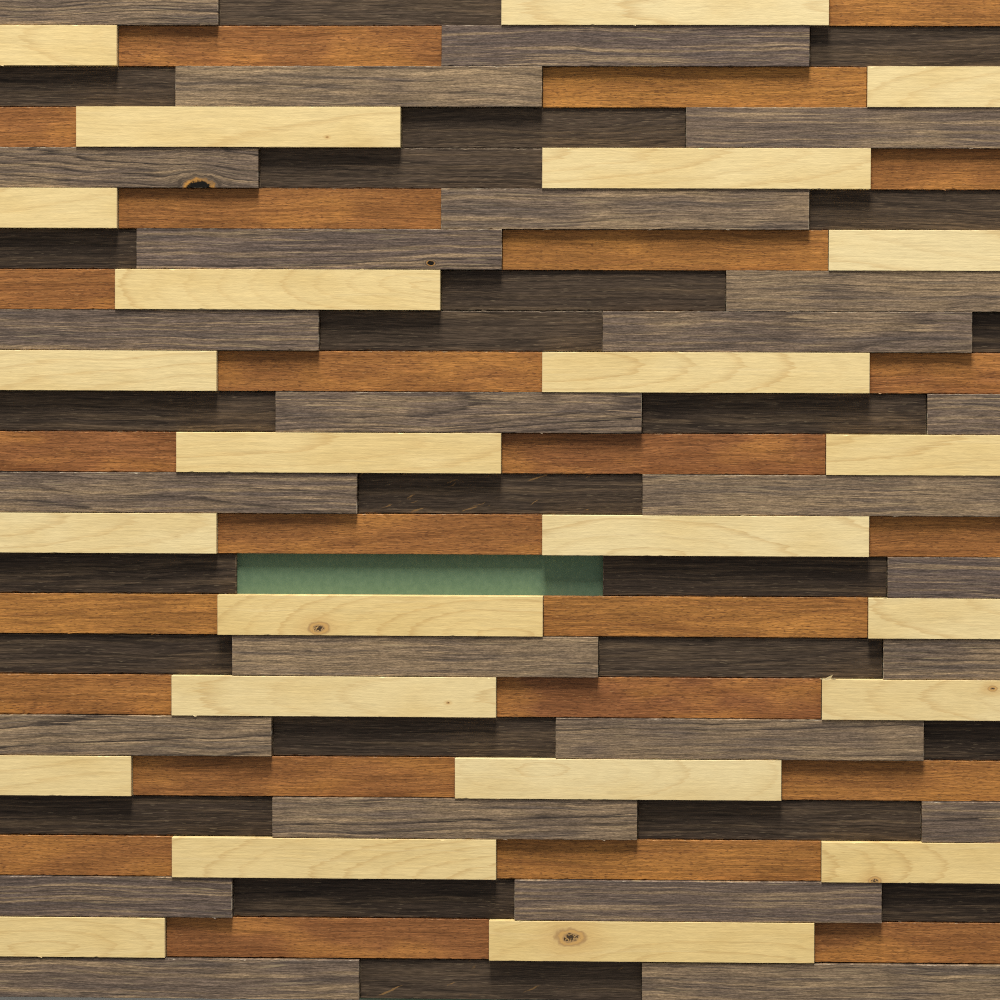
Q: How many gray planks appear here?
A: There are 25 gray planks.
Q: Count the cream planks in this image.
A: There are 24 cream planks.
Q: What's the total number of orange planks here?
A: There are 24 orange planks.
